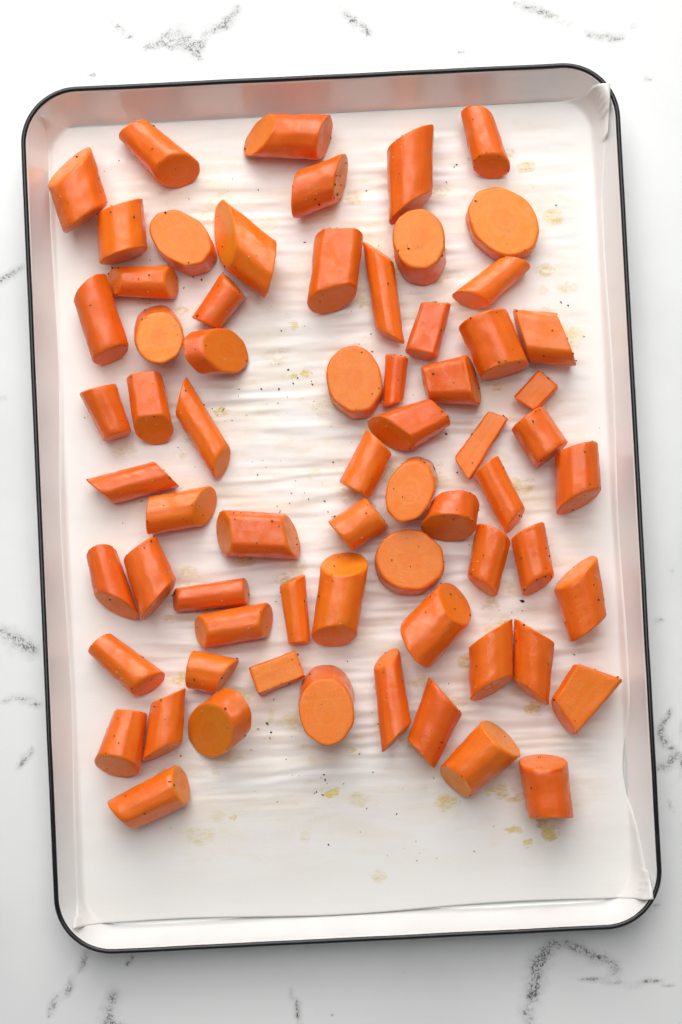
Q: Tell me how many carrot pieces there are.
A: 67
